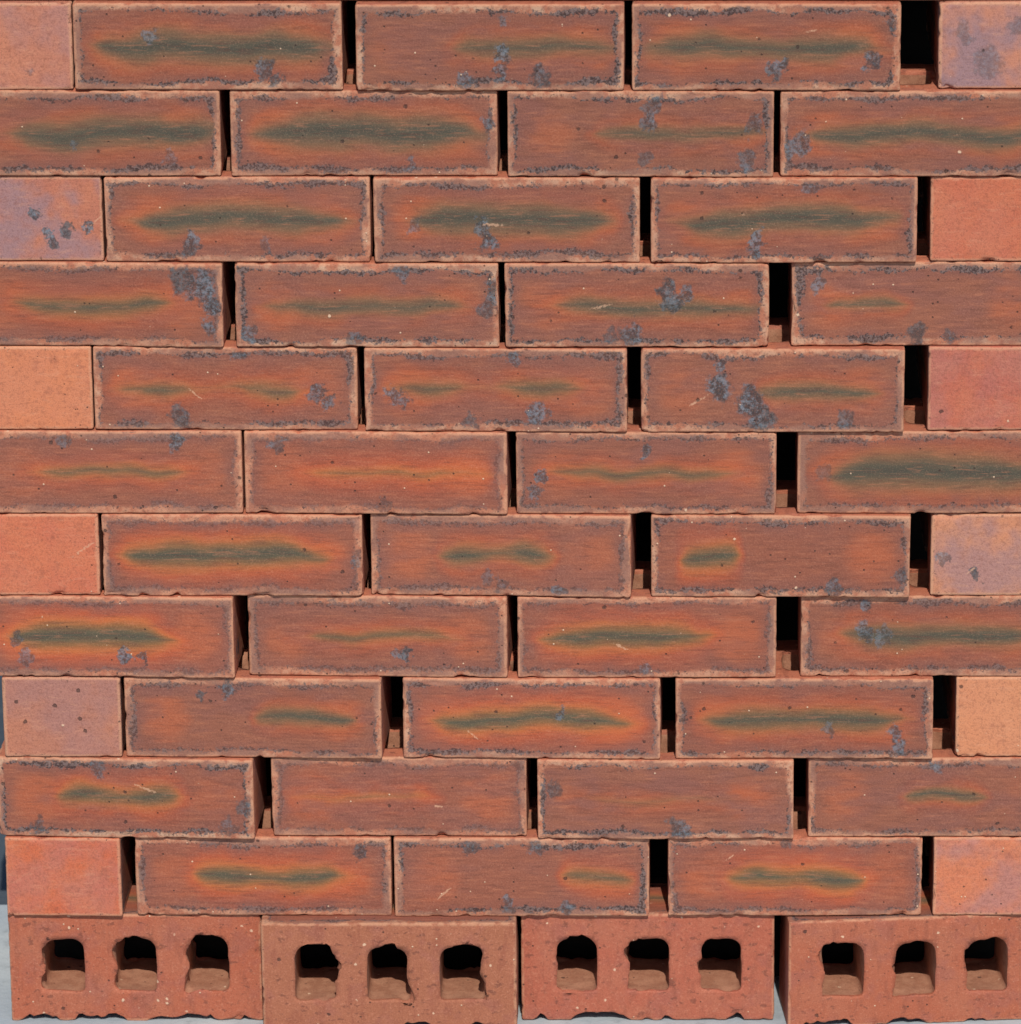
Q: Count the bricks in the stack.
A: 54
